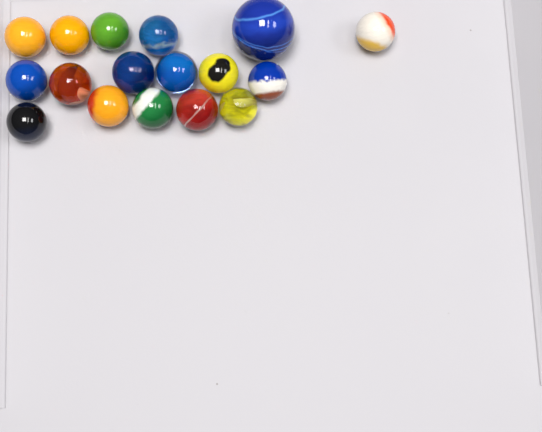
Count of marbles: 17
